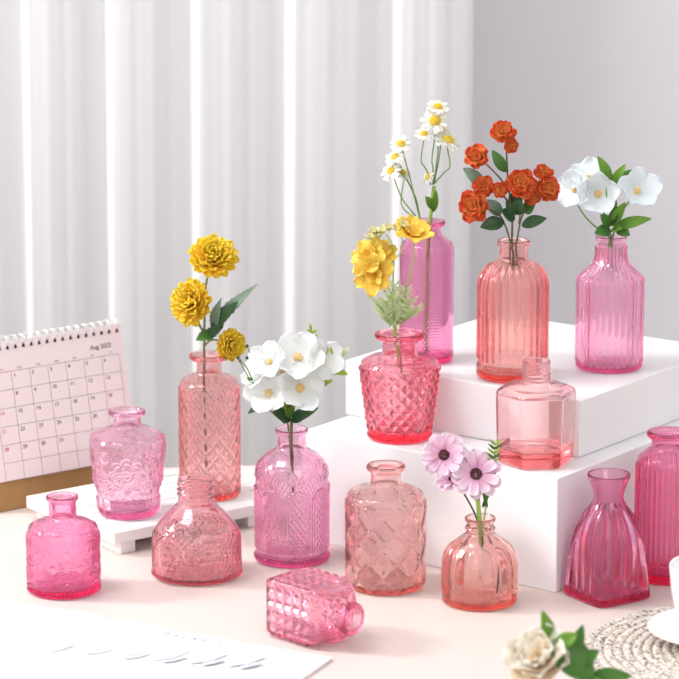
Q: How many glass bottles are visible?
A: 15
